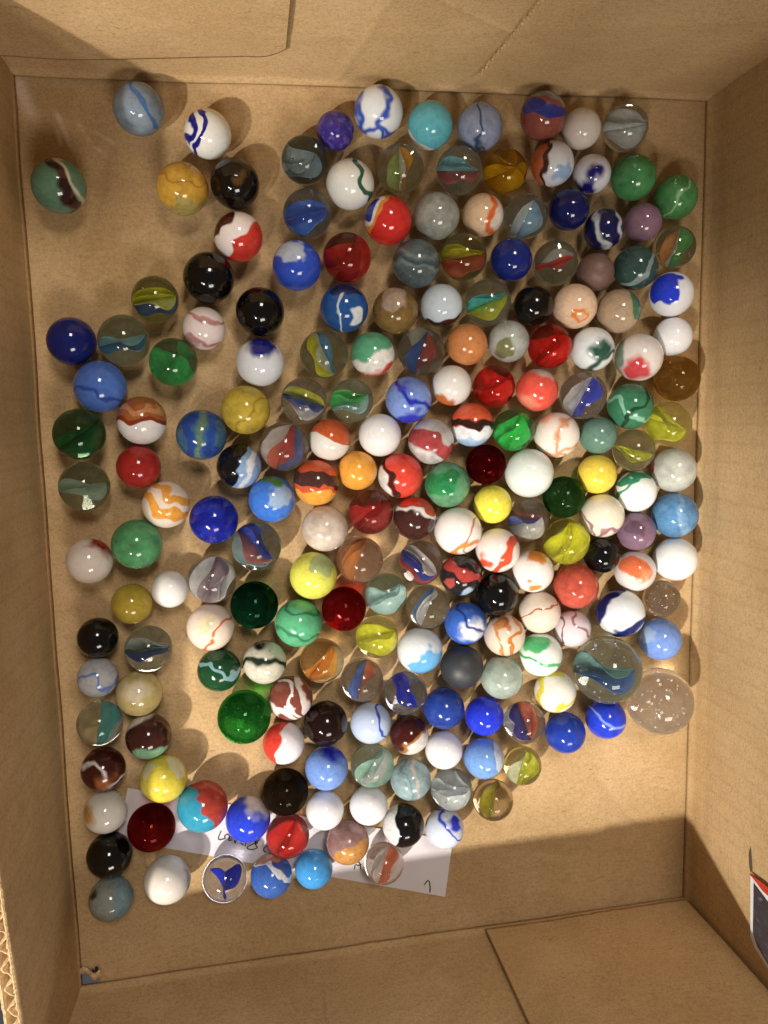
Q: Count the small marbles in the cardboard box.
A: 200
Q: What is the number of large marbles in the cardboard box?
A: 2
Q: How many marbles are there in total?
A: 202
